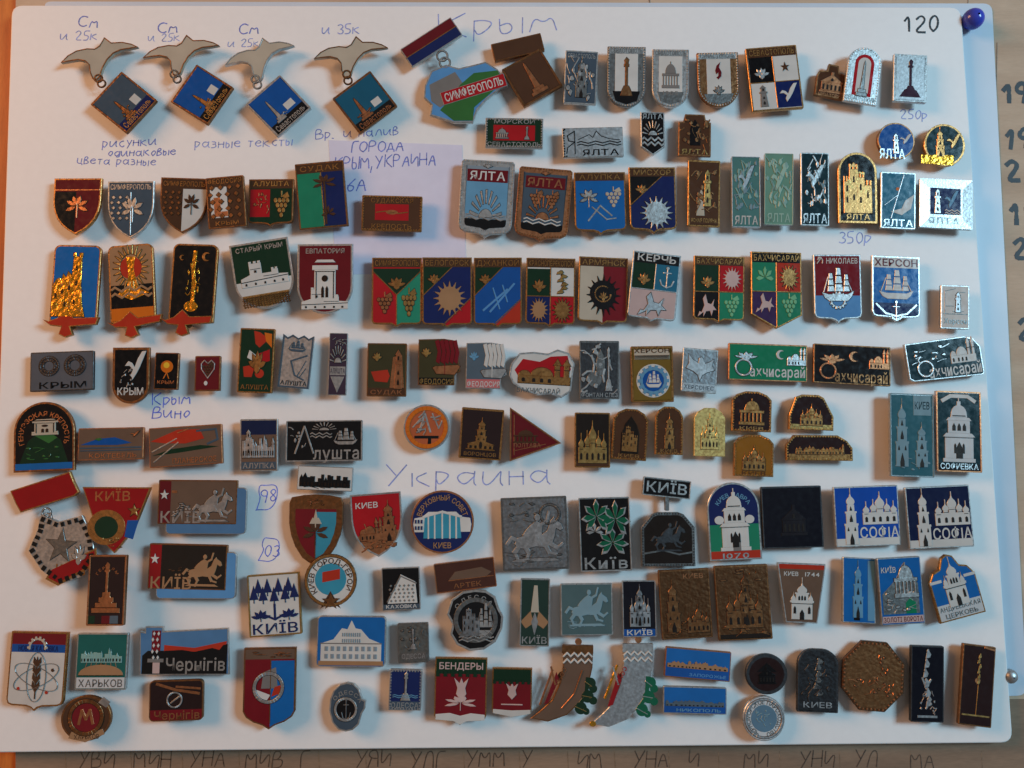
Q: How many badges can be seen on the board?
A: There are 141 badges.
